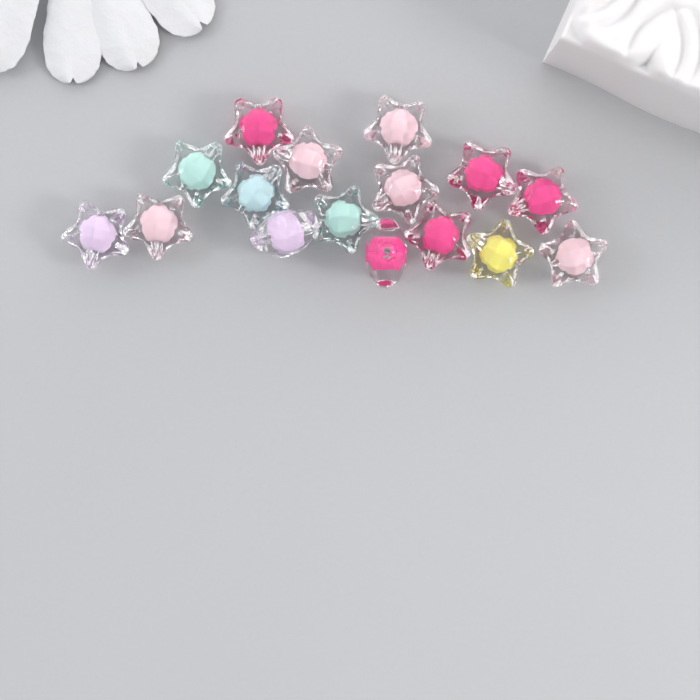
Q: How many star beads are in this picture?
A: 16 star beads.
